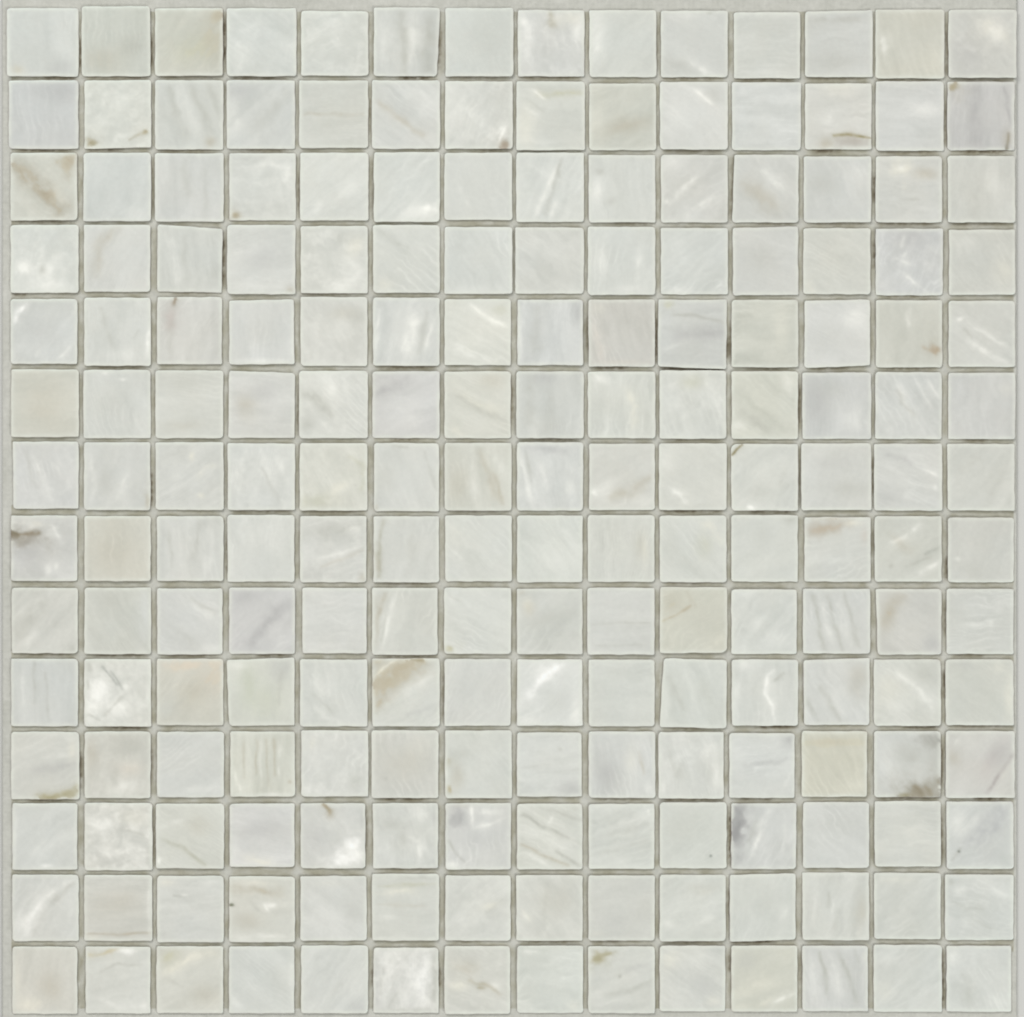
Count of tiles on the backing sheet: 196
